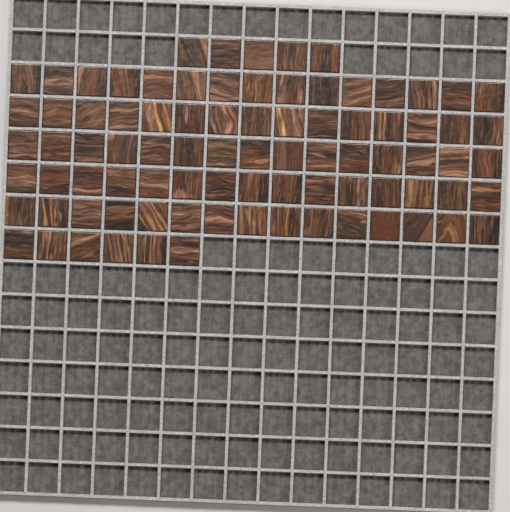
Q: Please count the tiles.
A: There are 86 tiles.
